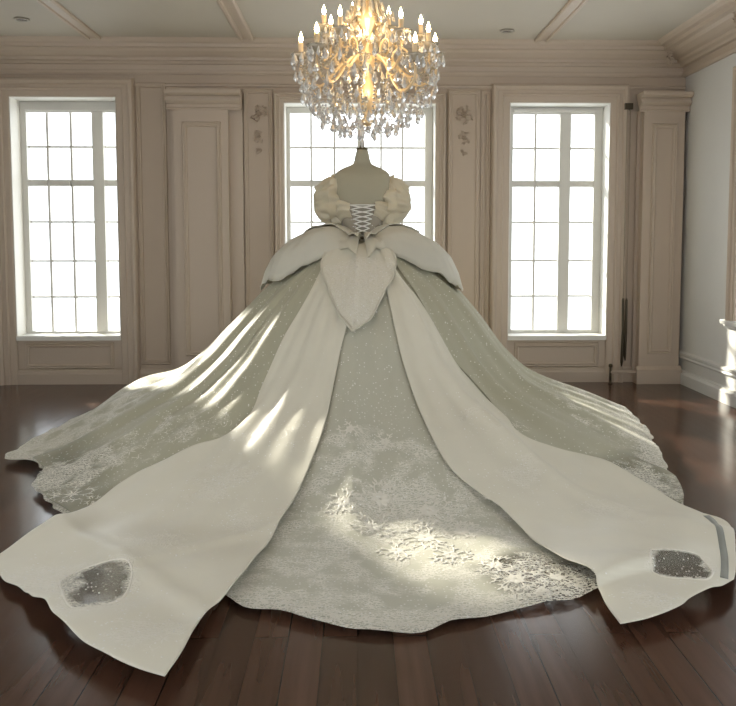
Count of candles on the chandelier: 12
